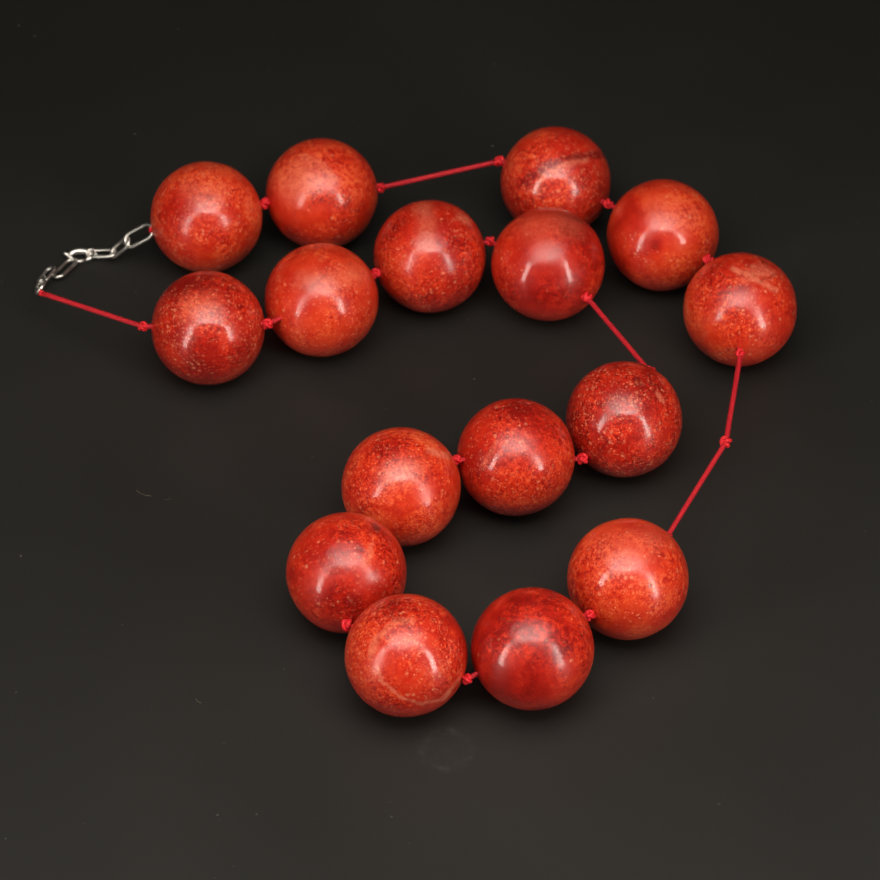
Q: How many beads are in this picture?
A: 16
